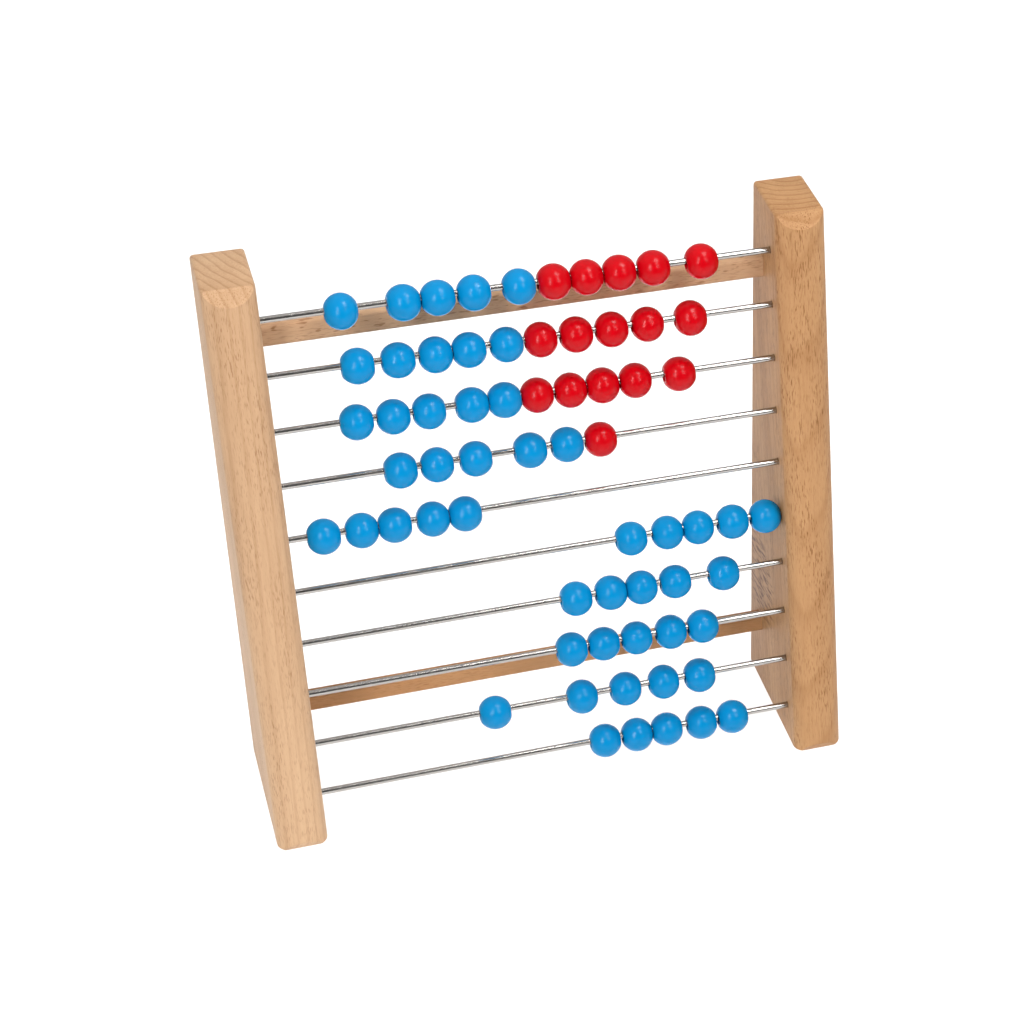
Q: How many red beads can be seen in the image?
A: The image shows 16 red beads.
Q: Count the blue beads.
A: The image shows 50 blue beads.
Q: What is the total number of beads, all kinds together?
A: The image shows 66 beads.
